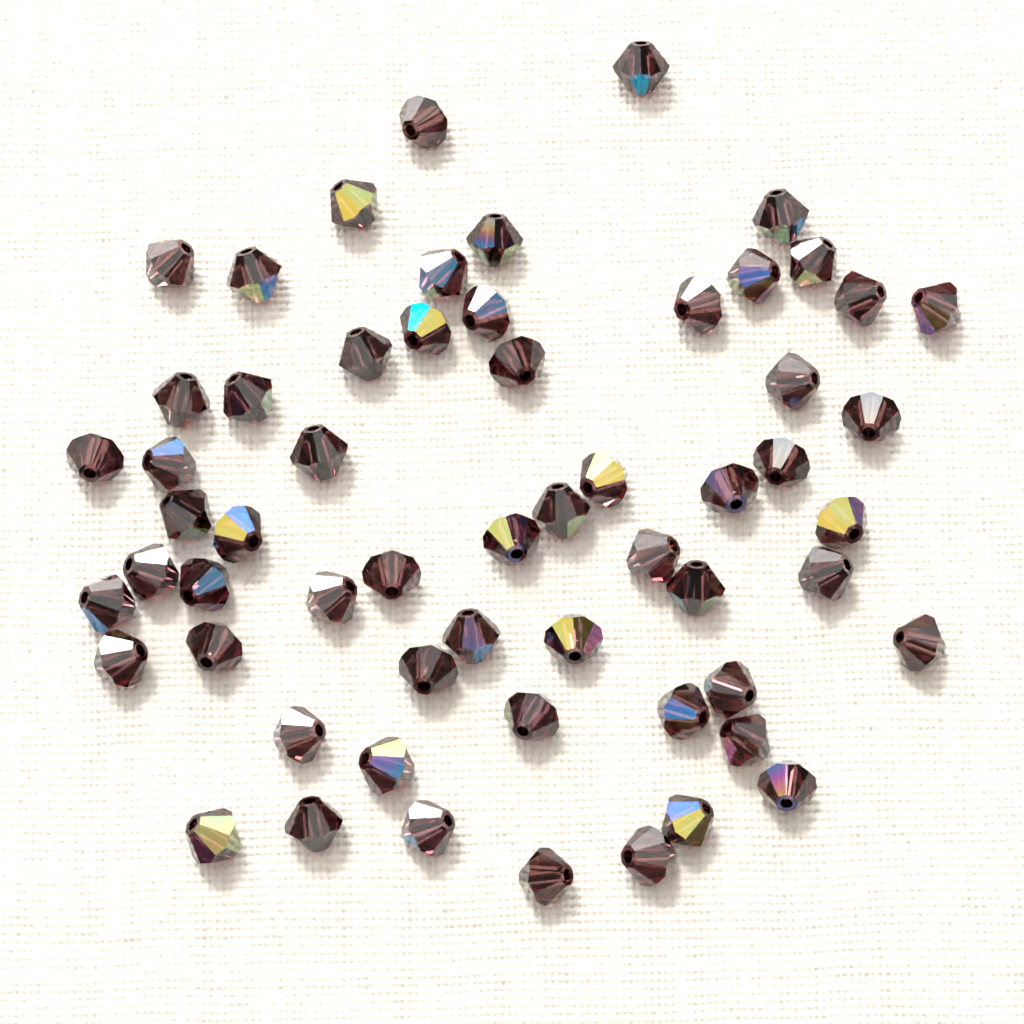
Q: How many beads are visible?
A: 59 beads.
